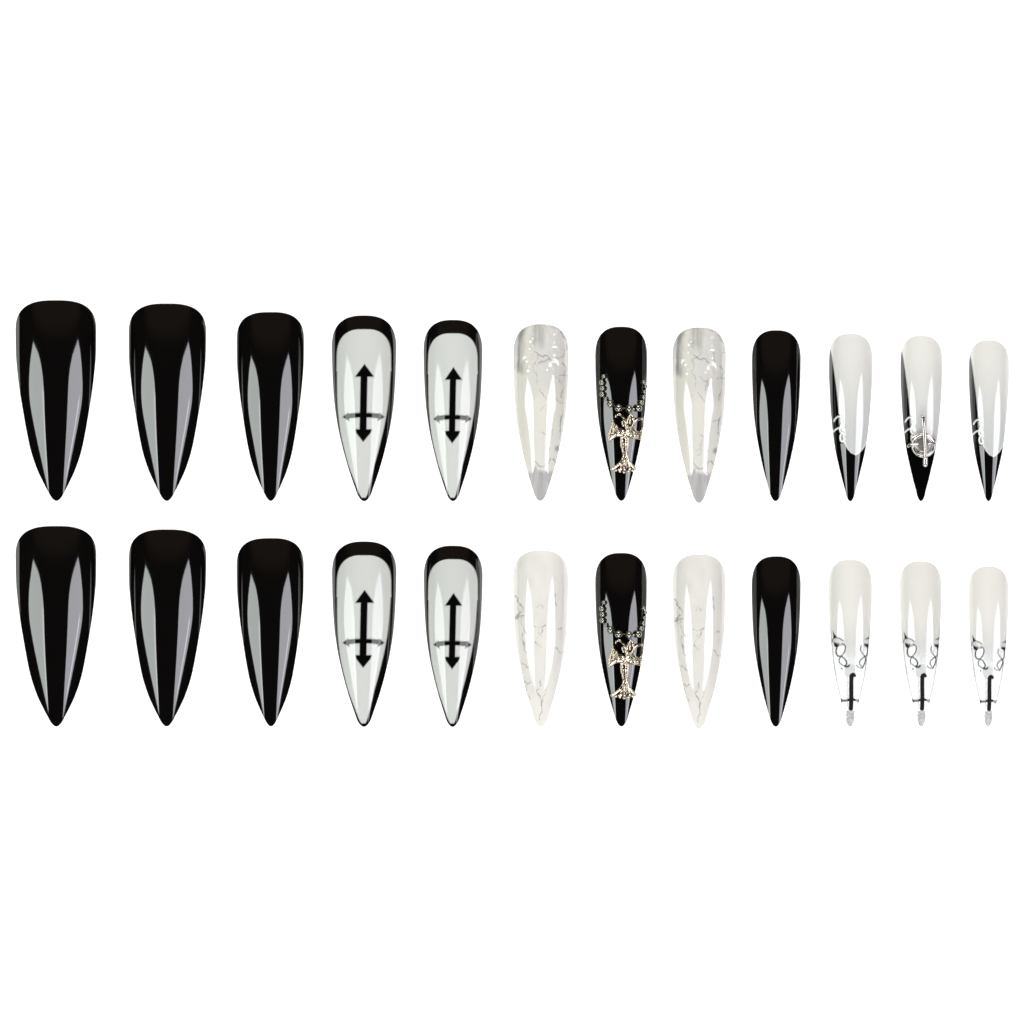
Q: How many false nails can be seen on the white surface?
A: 24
